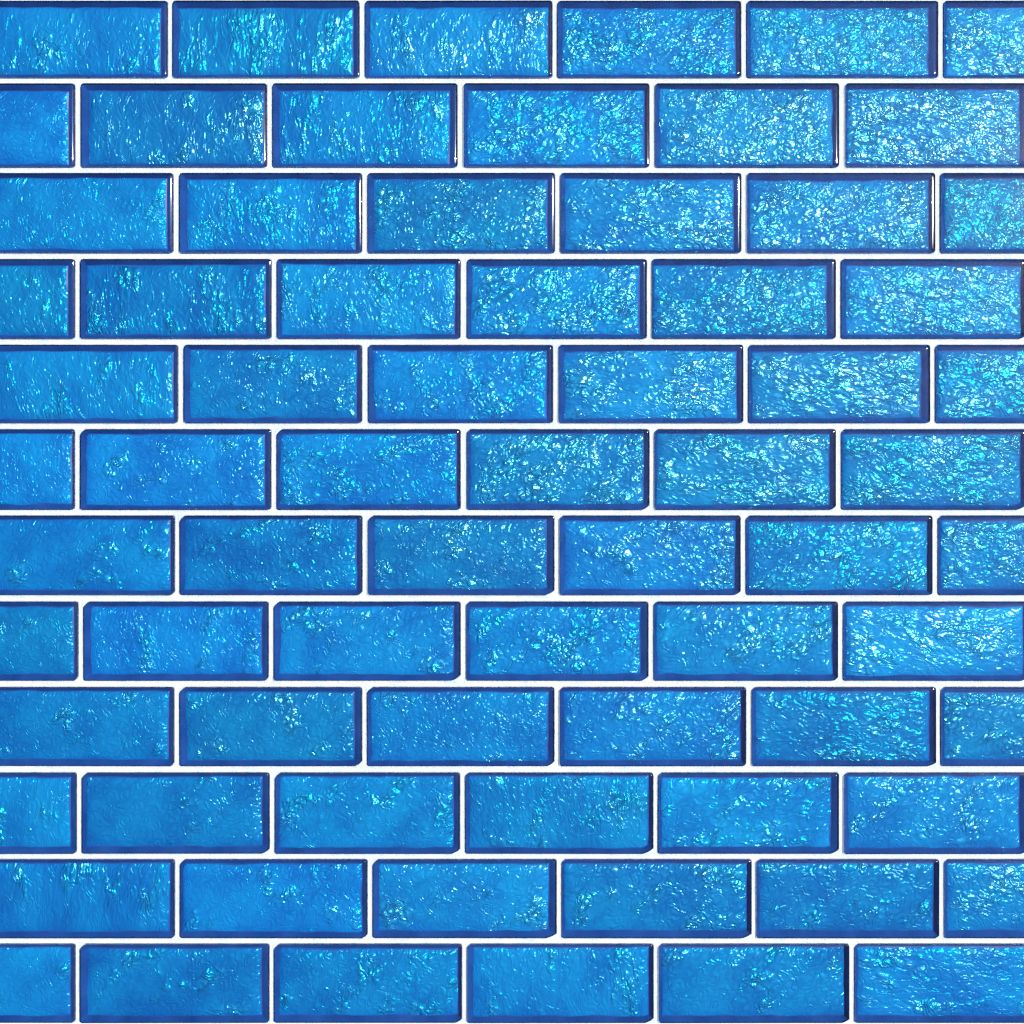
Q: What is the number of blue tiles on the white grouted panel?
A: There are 72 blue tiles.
